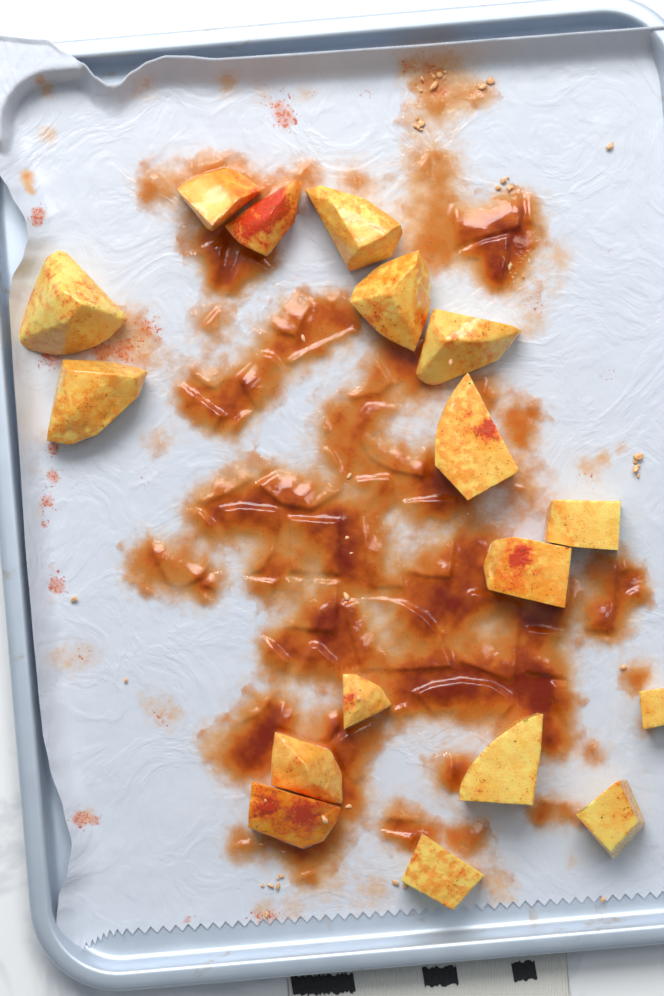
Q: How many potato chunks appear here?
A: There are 17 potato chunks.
